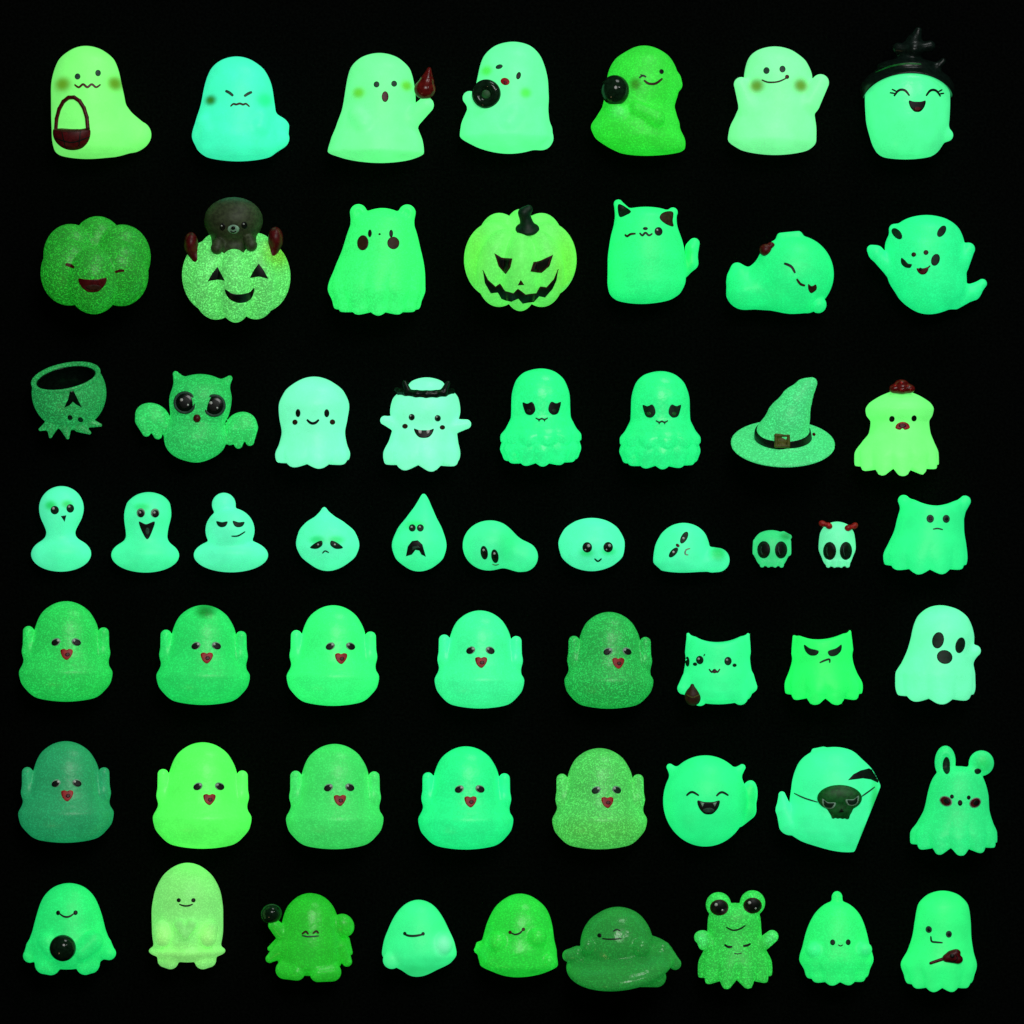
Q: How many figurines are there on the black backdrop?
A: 58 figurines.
